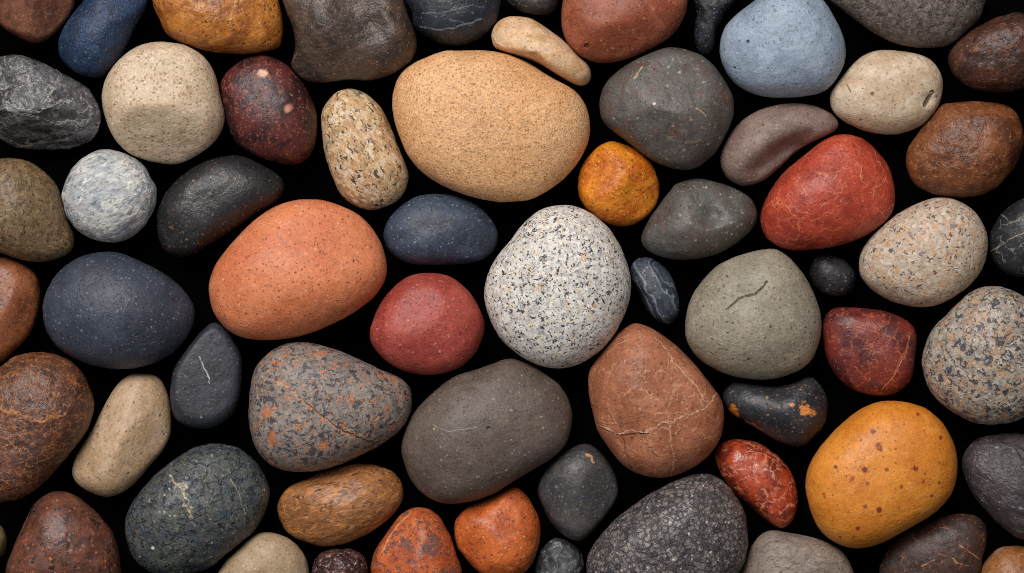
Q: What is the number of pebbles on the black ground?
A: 64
